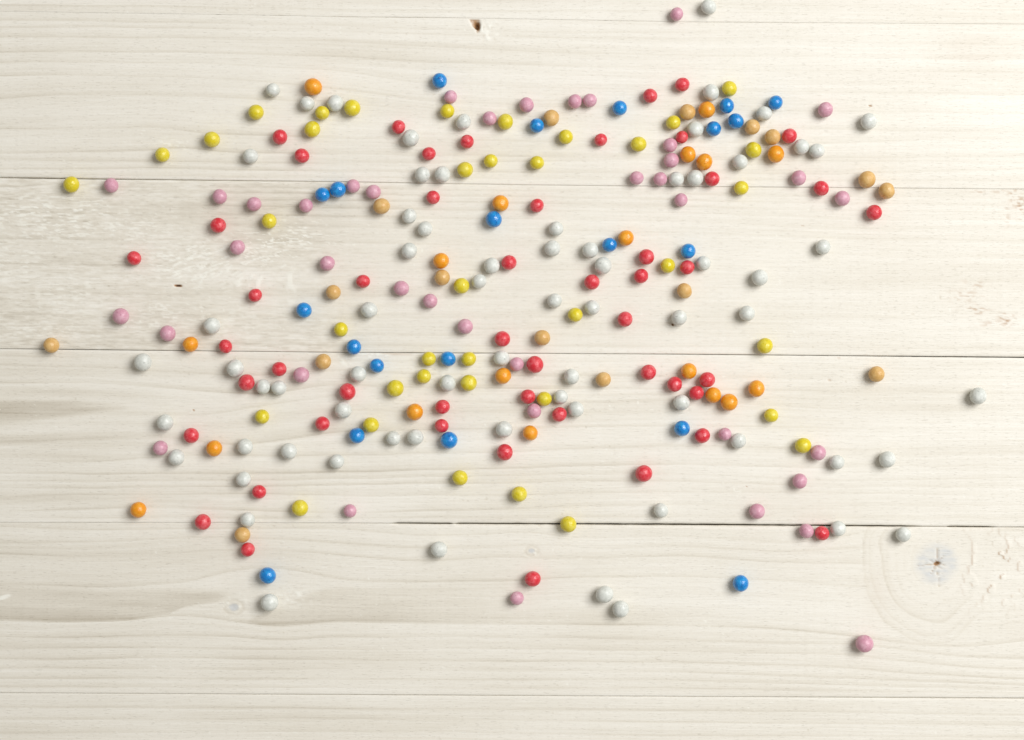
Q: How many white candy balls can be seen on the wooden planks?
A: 69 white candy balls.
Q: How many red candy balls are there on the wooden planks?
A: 49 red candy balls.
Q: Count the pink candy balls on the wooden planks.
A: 39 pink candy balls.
